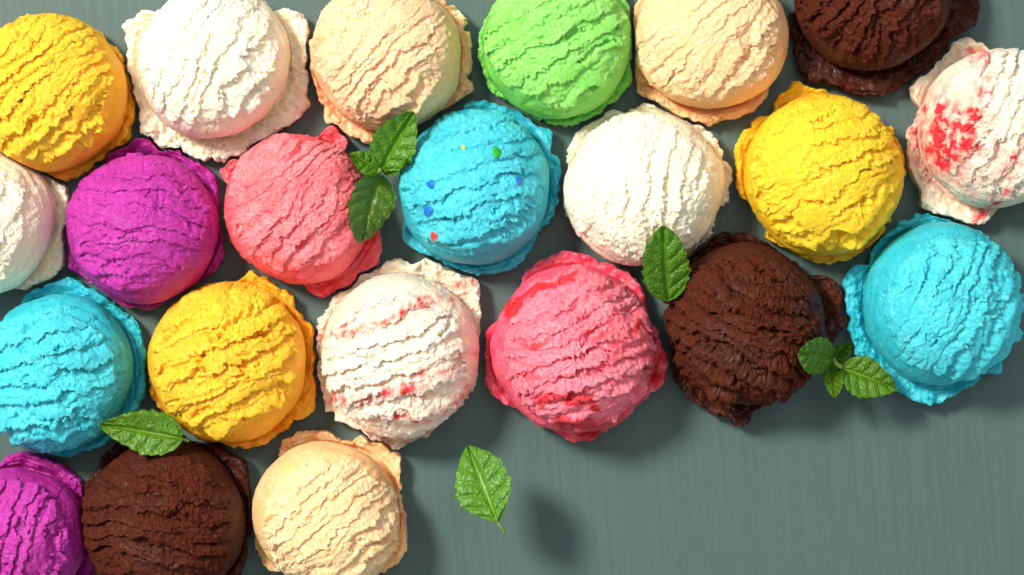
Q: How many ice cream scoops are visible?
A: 22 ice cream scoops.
